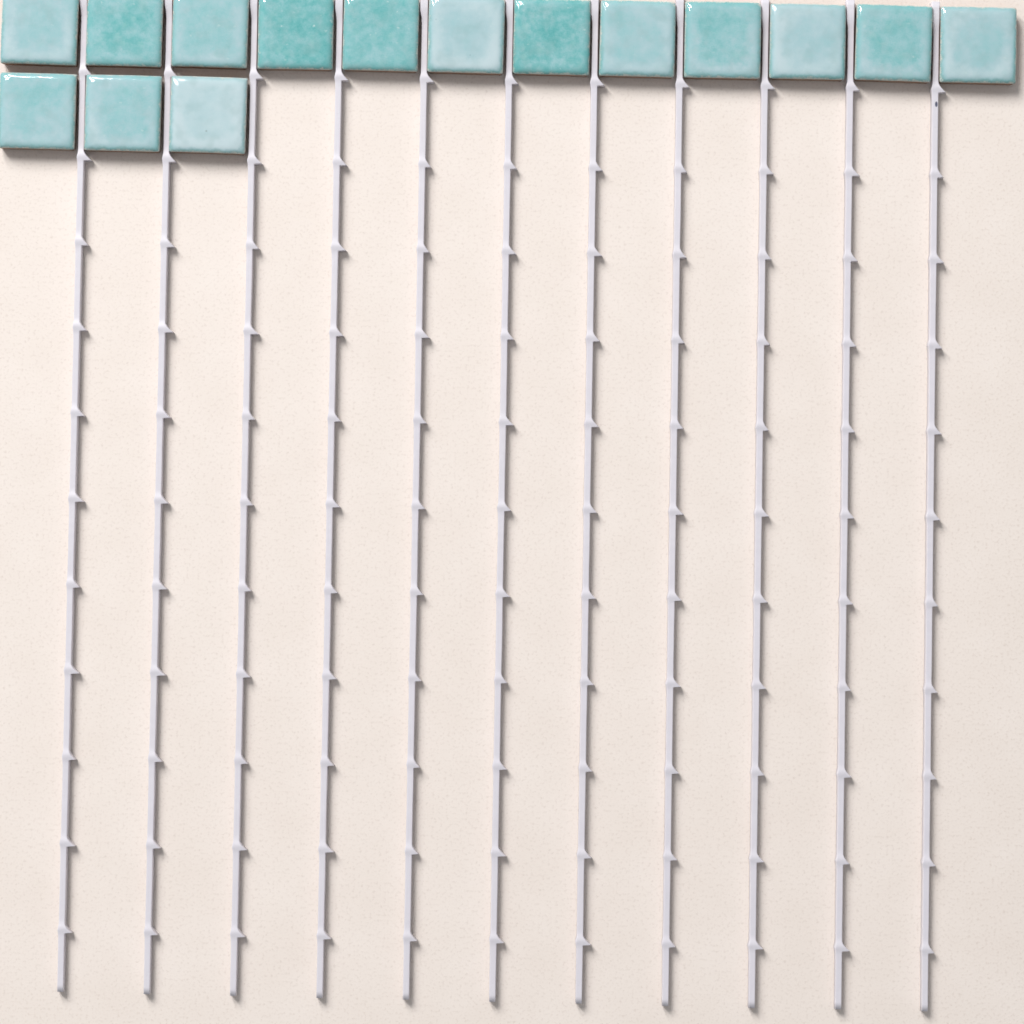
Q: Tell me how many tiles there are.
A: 15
